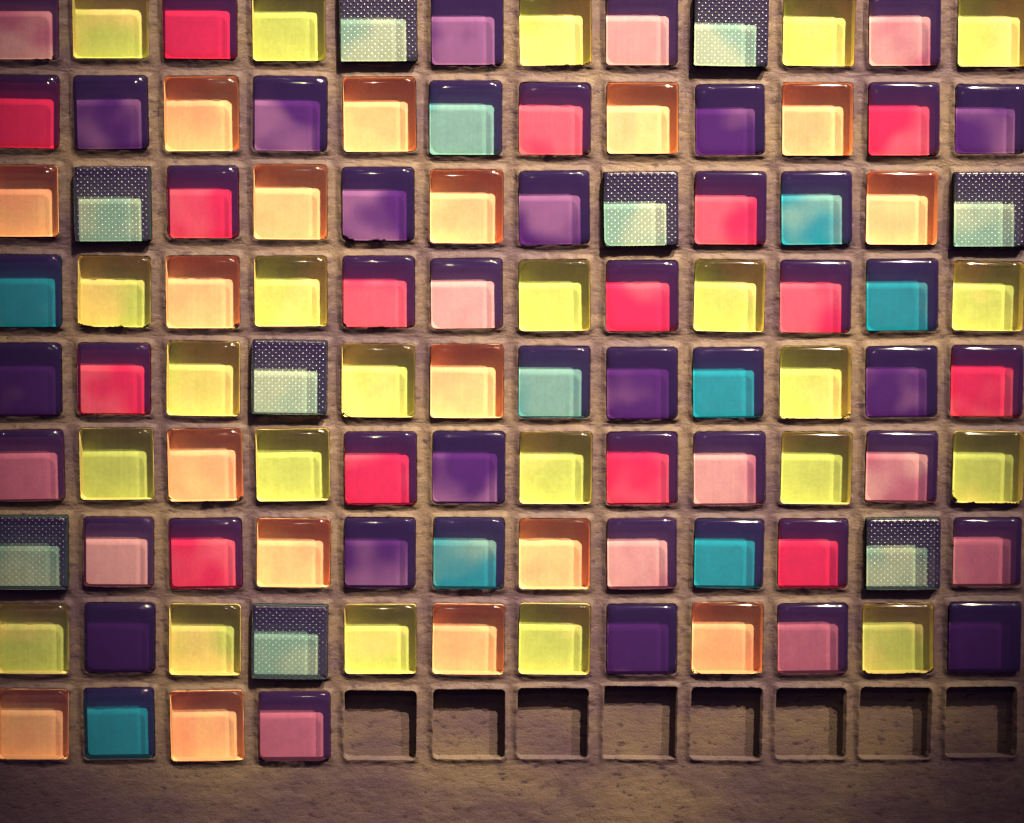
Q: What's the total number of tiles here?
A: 100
